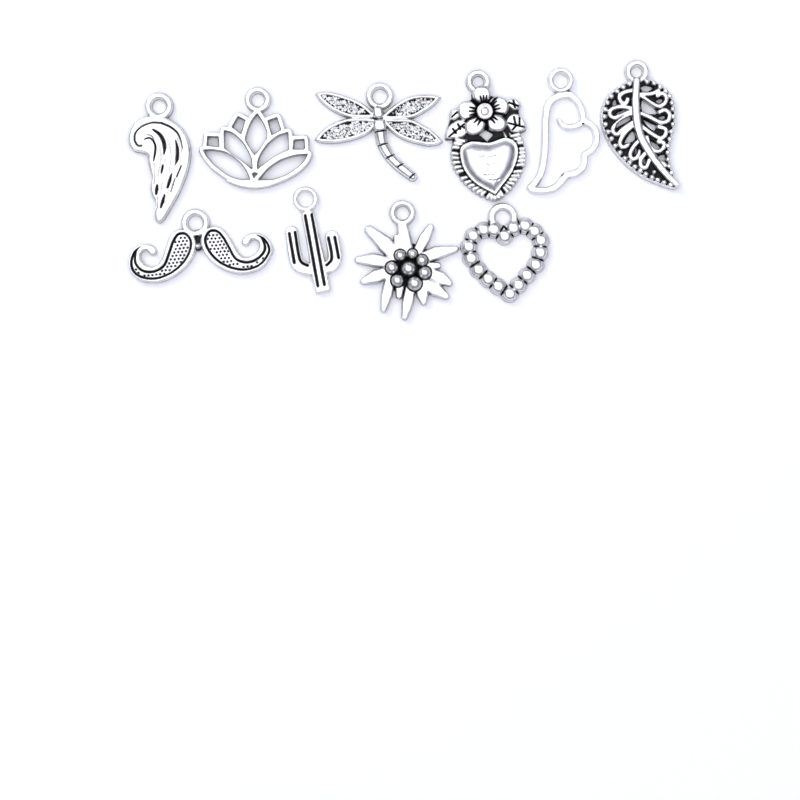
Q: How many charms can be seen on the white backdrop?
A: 10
